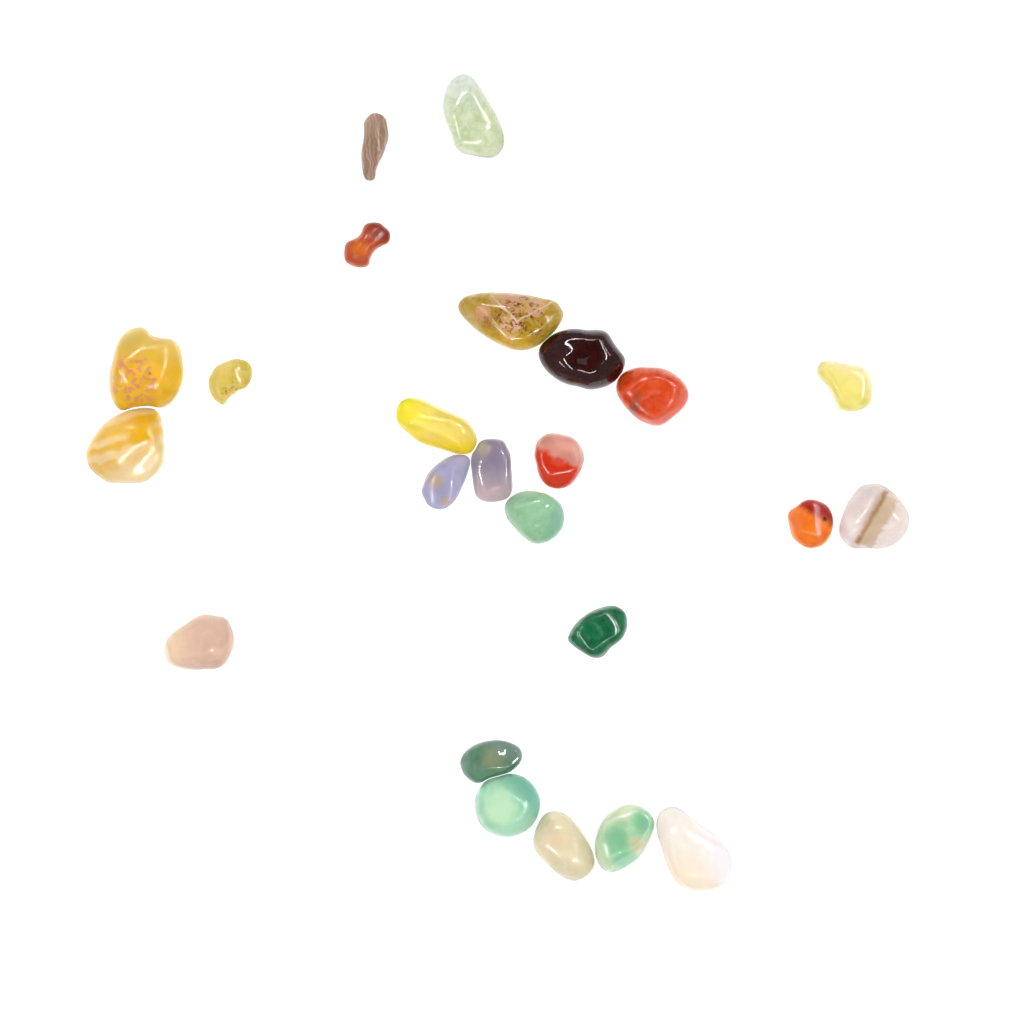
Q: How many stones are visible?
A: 24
